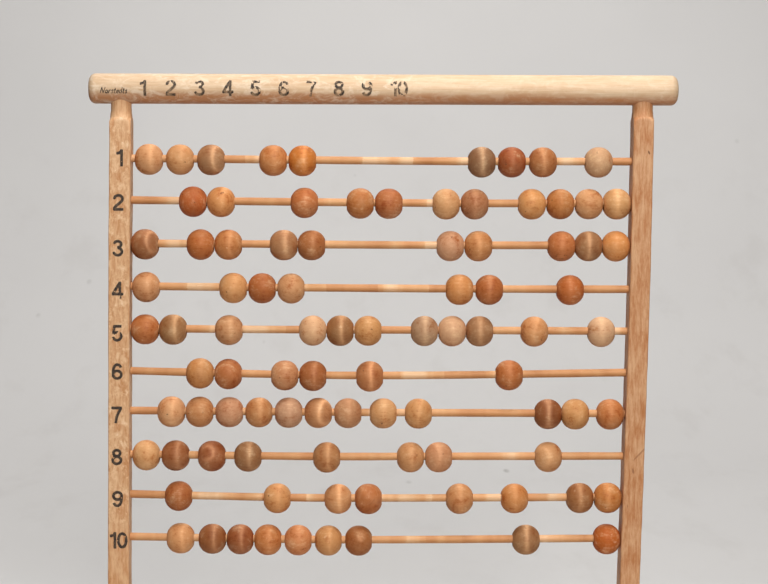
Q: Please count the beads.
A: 91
